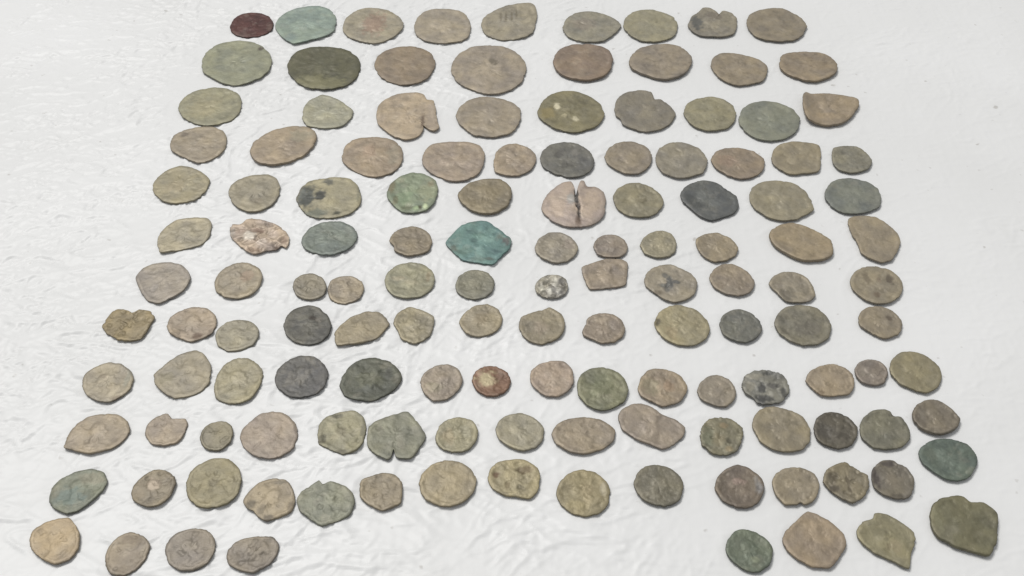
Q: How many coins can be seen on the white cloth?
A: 136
